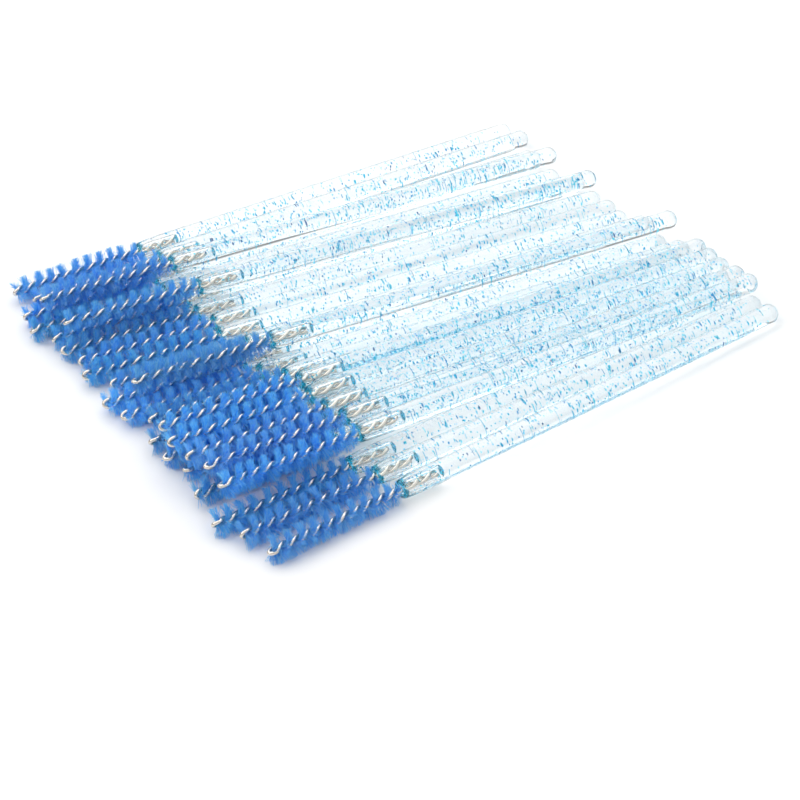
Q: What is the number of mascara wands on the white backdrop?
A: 27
